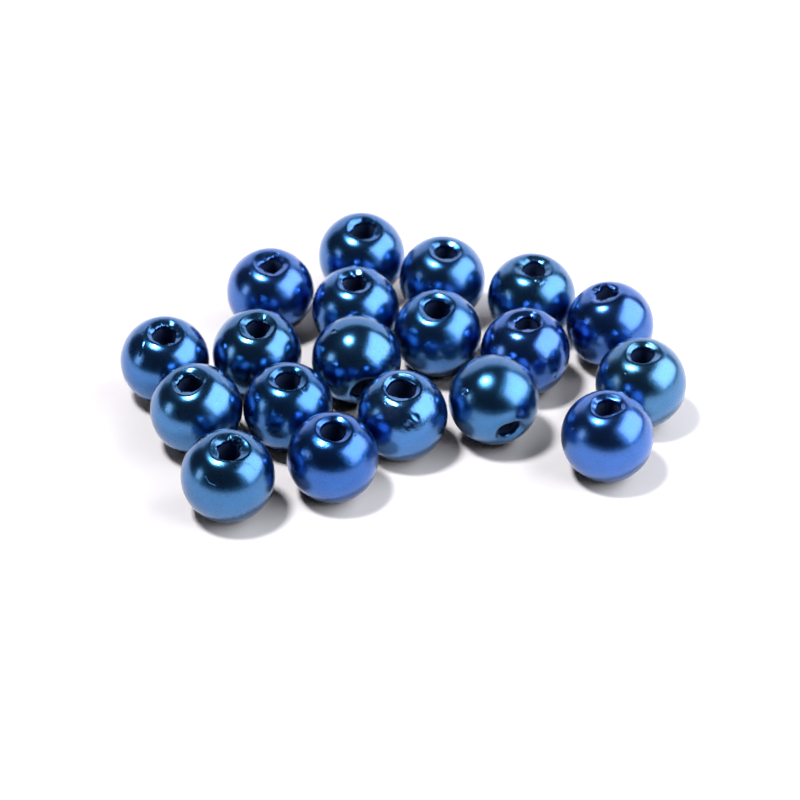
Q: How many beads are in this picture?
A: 19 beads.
